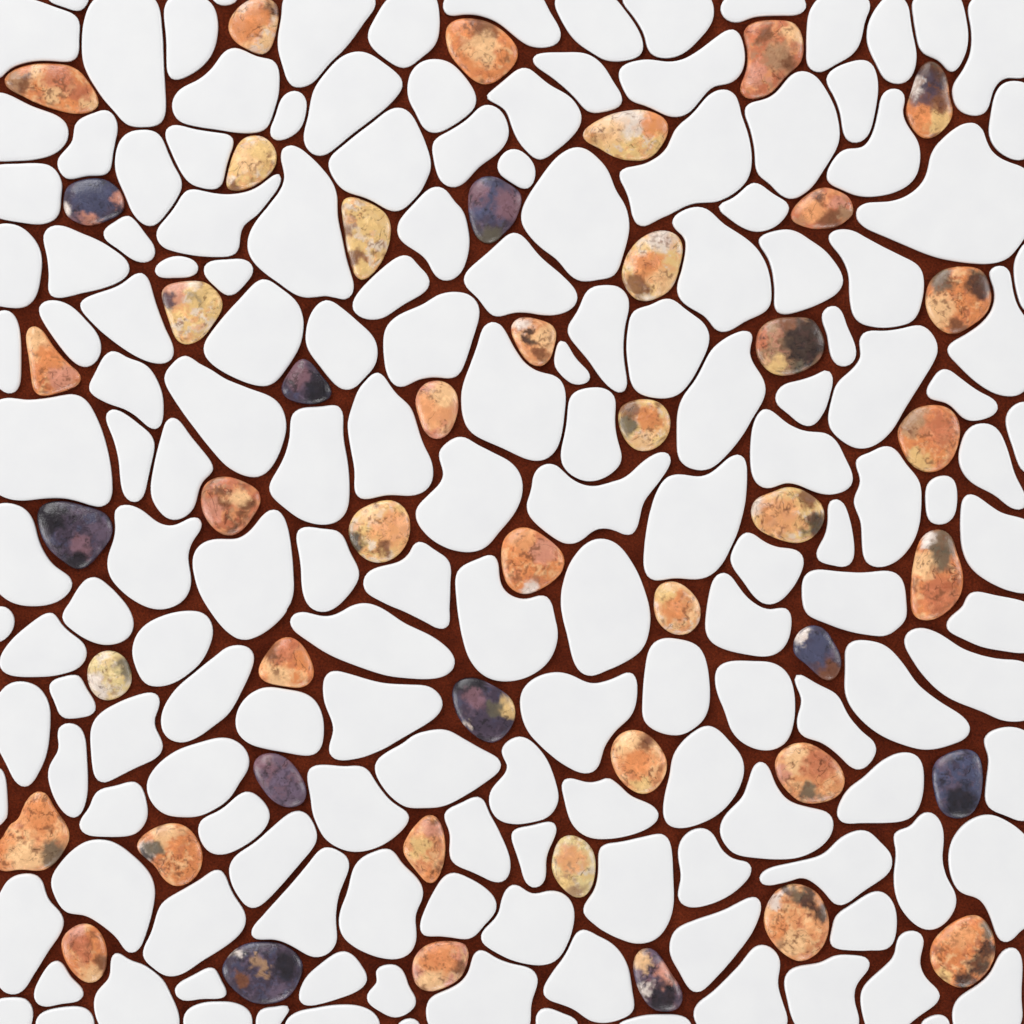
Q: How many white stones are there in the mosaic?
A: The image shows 164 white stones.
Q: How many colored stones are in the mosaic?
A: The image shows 46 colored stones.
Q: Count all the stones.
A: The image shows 210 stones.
